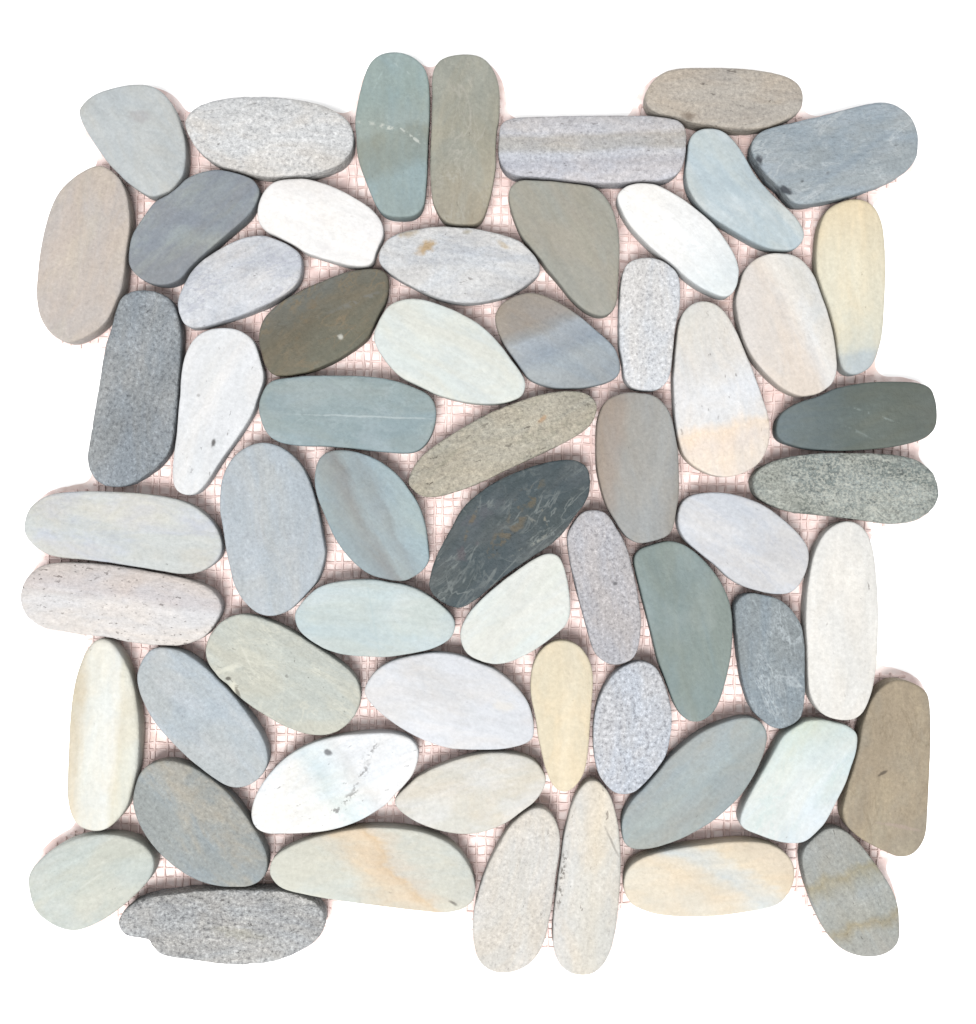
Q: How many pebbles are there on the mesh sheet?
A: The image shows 60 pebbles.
